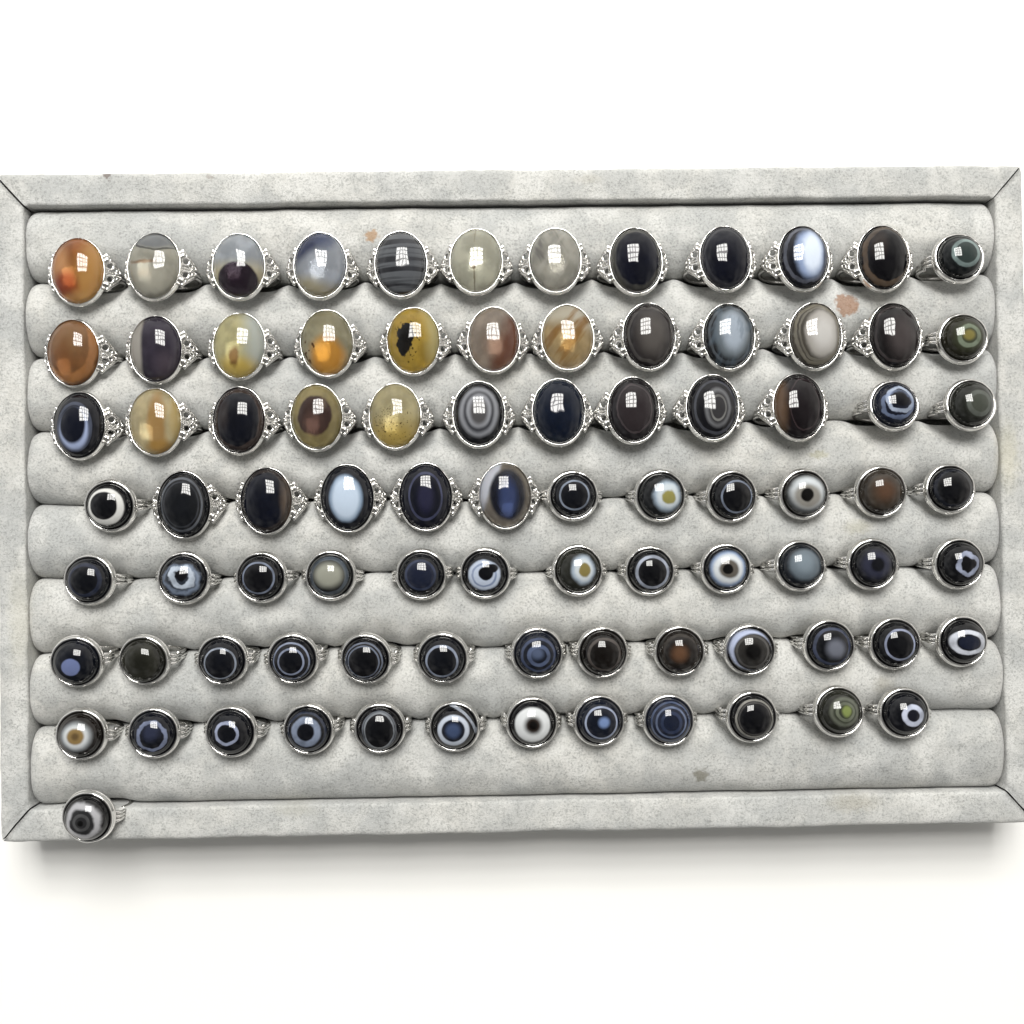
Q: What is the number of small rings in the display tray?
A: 49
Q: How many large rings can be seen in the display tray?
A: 37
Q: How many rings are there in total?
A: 86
